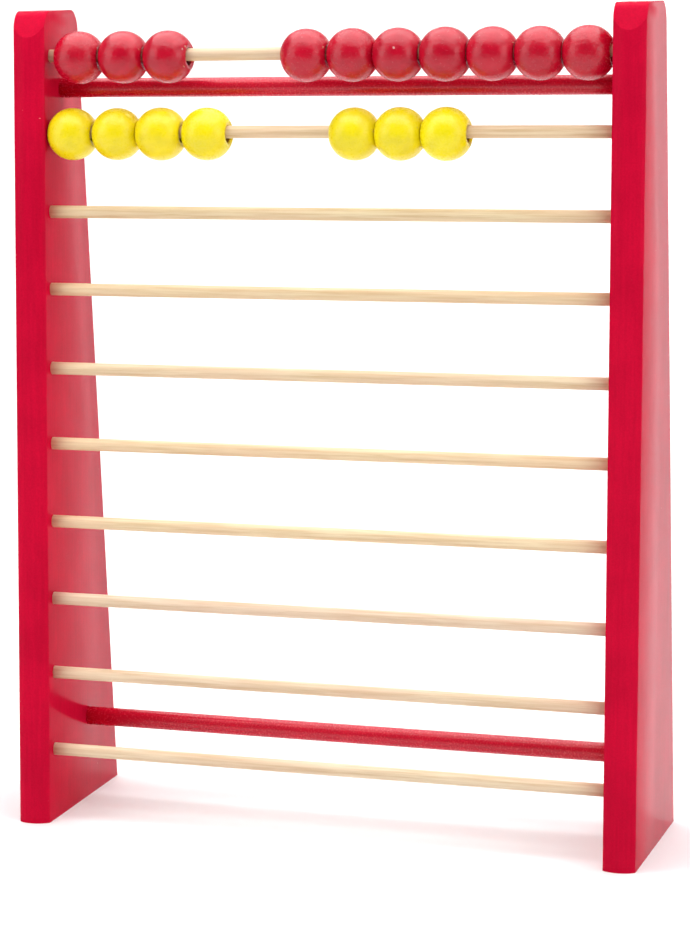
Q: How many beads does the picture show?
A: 17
